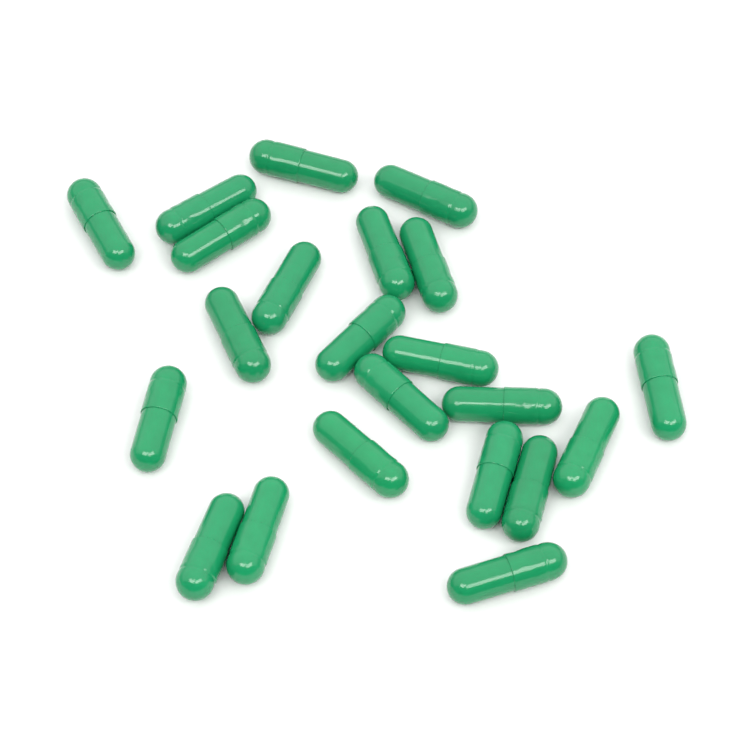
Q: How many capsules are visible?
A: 22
